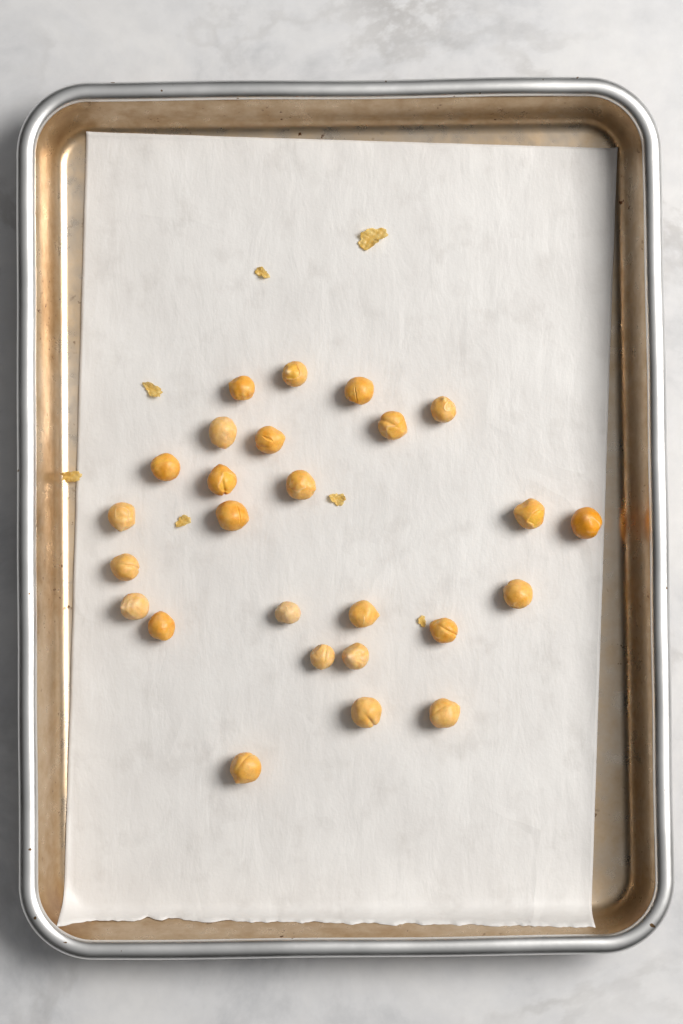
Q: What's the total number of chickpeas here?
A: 26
